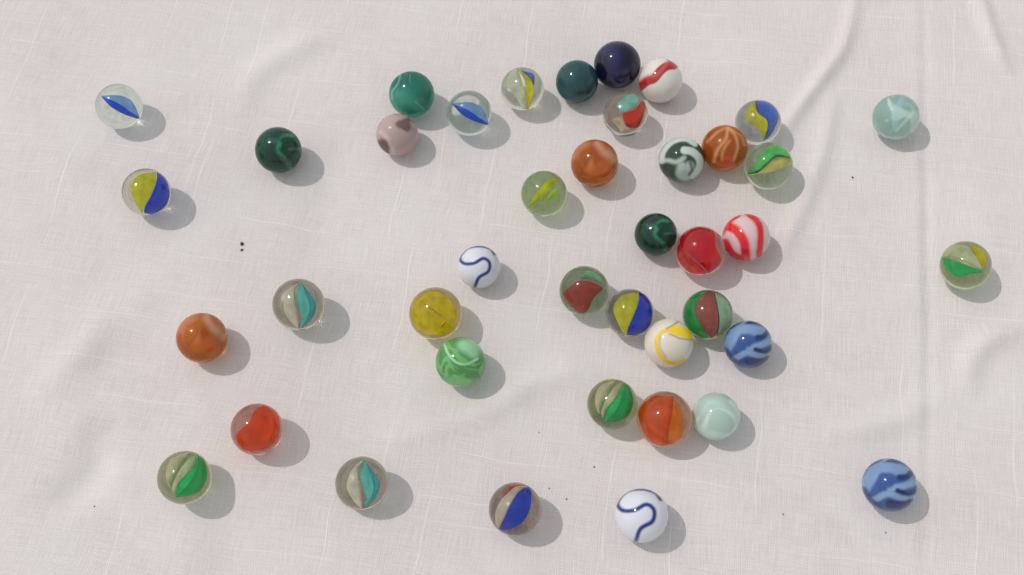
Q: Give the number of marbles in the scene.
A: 41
